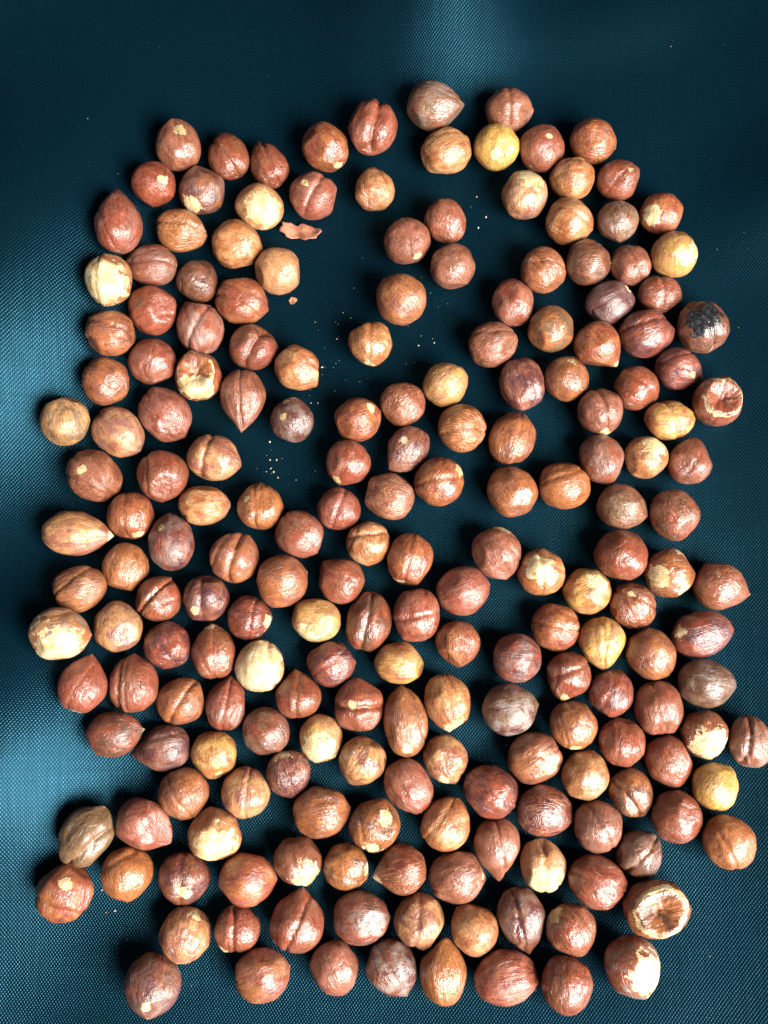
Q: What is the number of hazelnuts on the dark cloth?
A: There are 200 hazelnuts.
